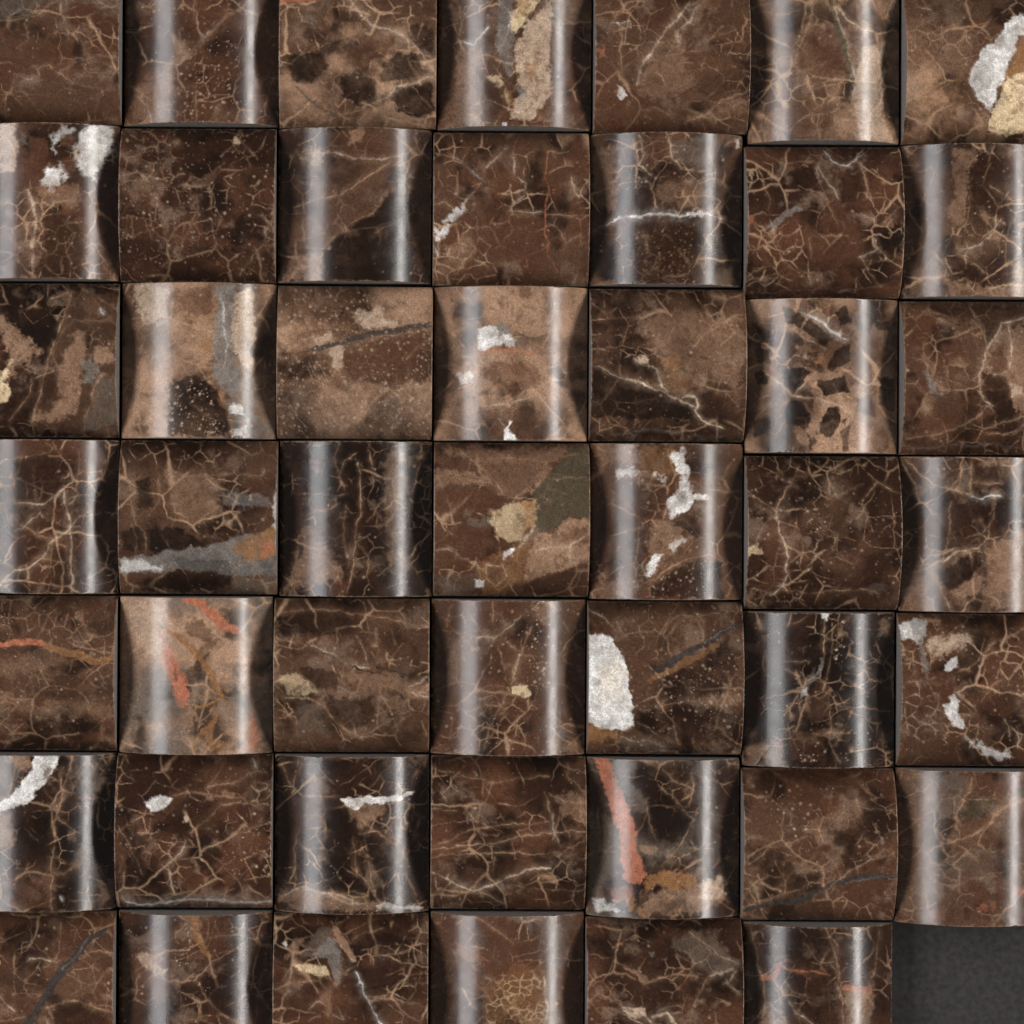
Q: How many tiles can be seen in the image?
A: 48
